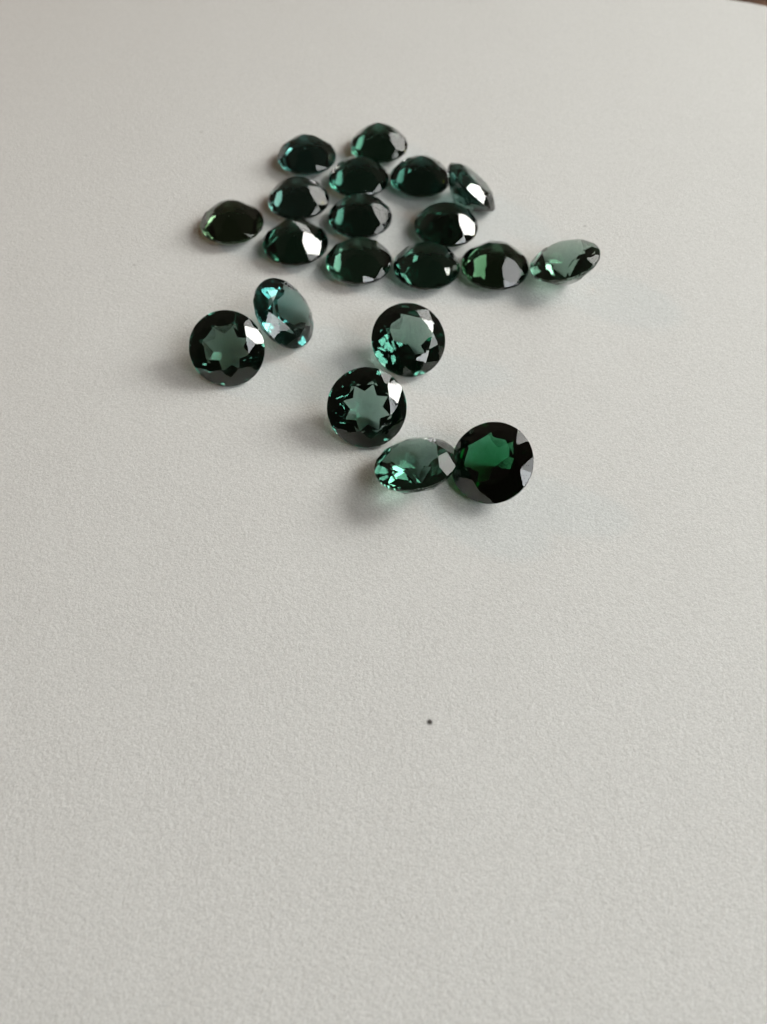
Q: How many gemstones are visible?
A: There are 20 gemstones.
